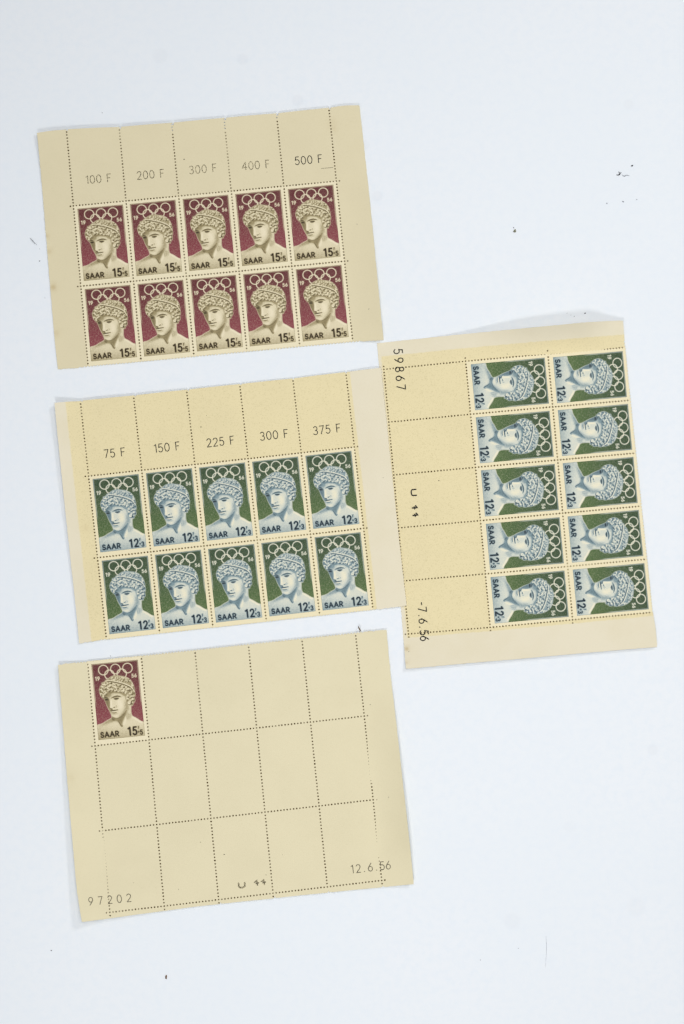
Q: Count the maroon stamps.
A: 11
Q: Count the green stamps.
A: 20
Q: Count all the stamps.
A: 31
